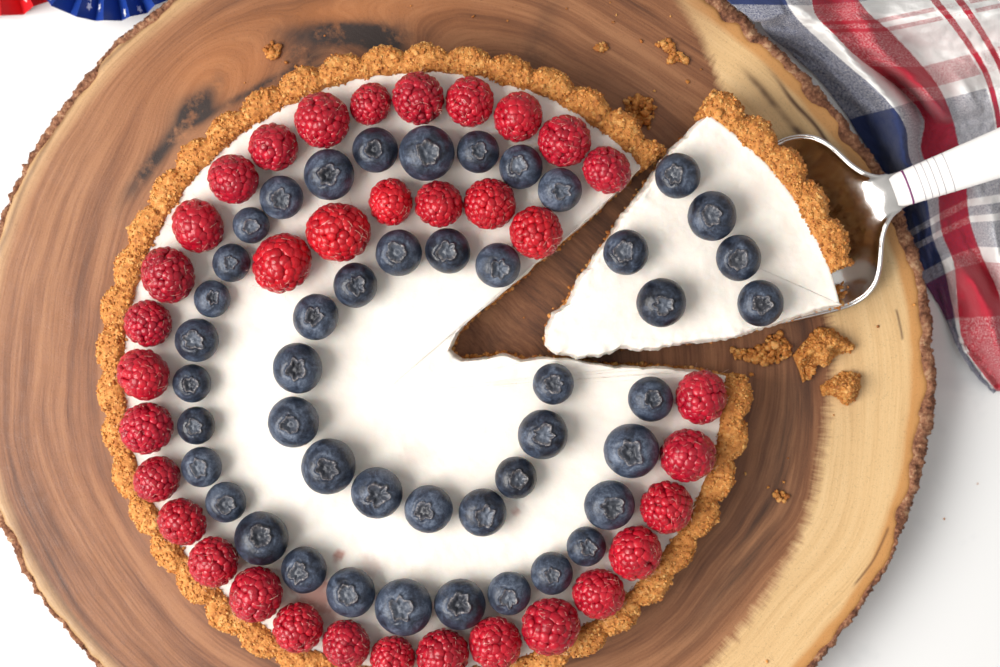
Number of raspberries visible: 35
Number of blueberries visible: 46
